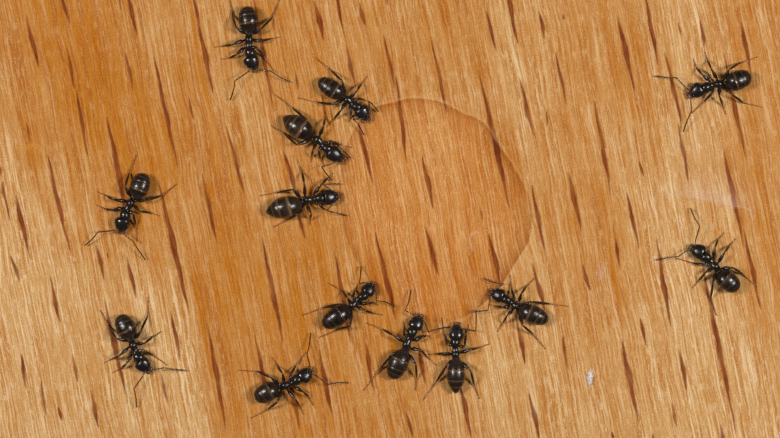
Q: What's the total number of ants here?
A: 13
